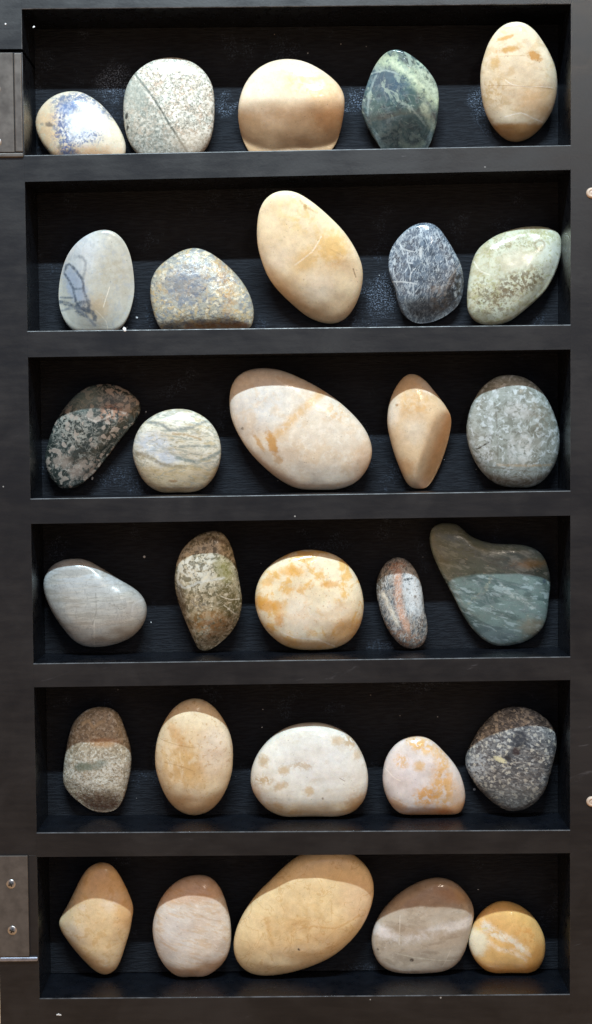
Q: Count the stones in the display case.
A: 30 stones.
